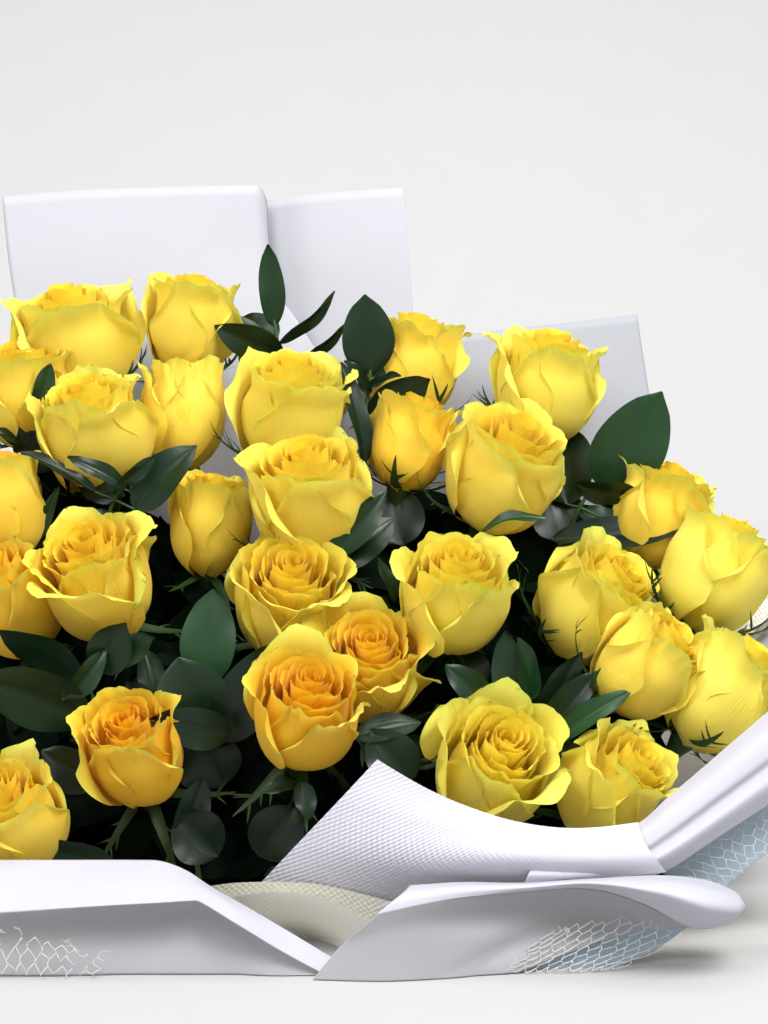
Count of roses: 28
